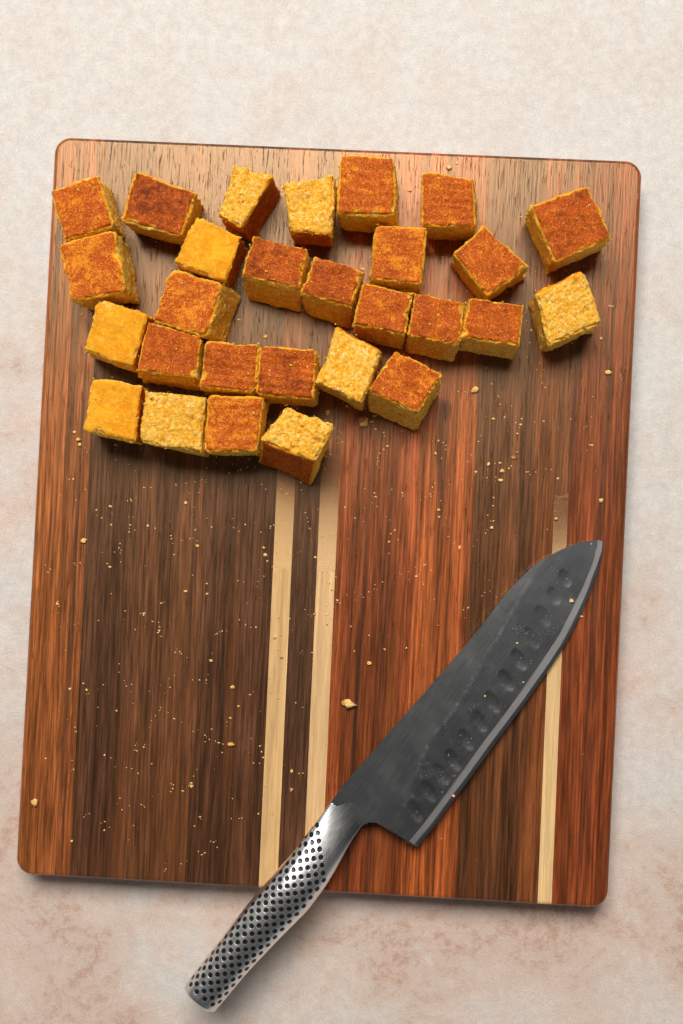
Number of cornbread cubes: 28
